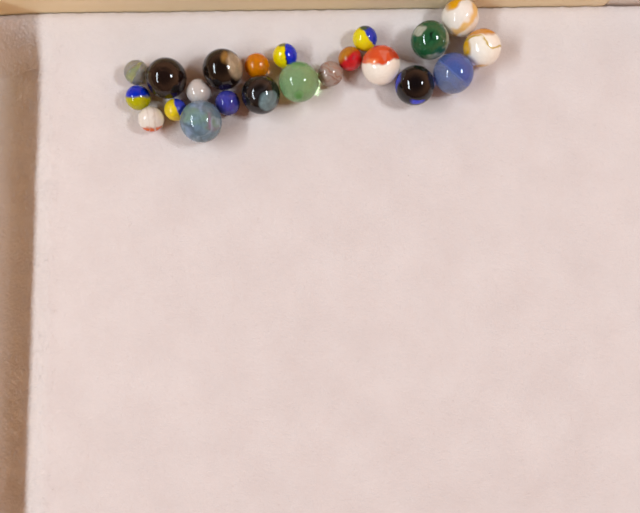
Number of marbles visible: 22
